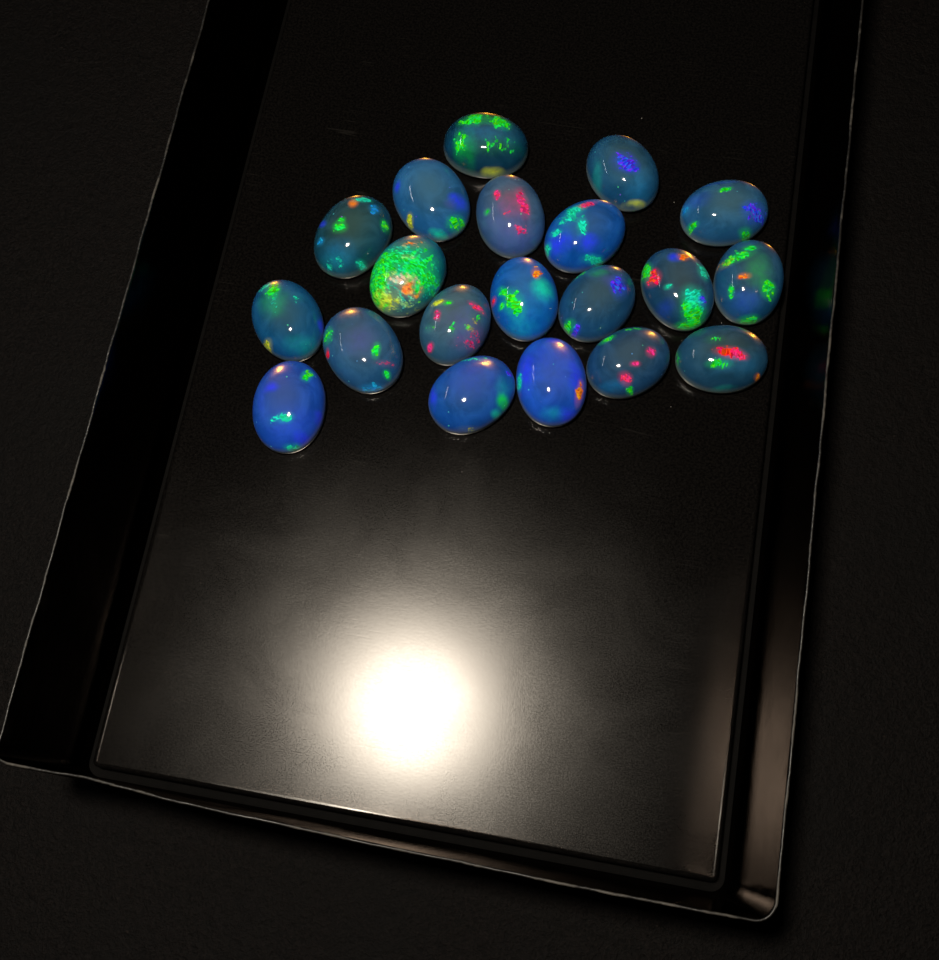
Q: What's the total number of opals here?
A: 20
